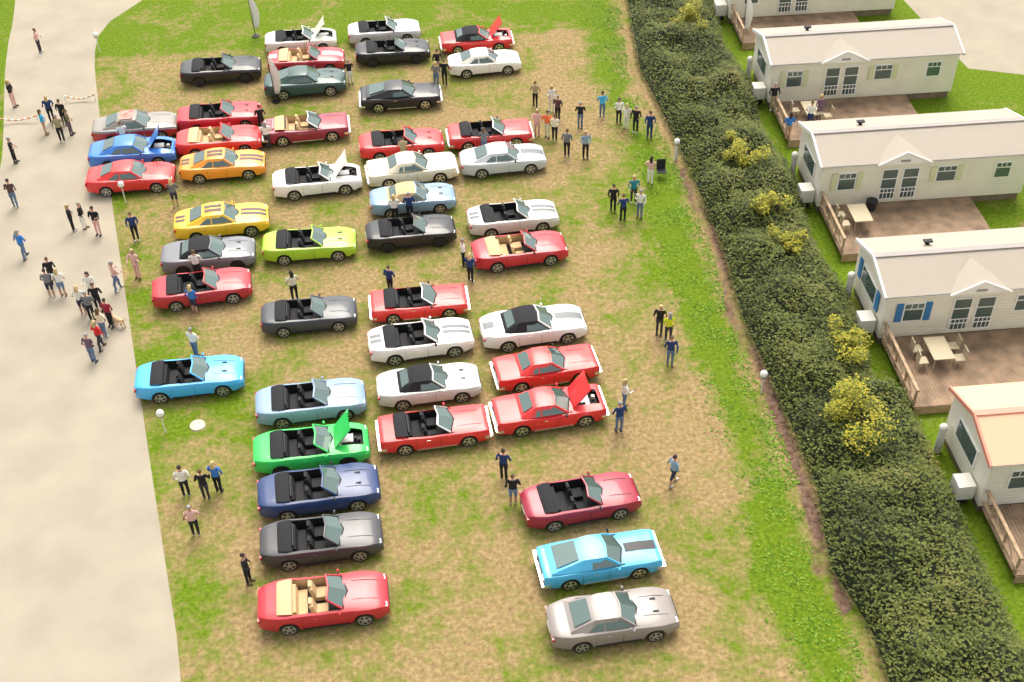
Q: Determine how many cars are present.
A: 46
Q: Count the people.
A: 82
